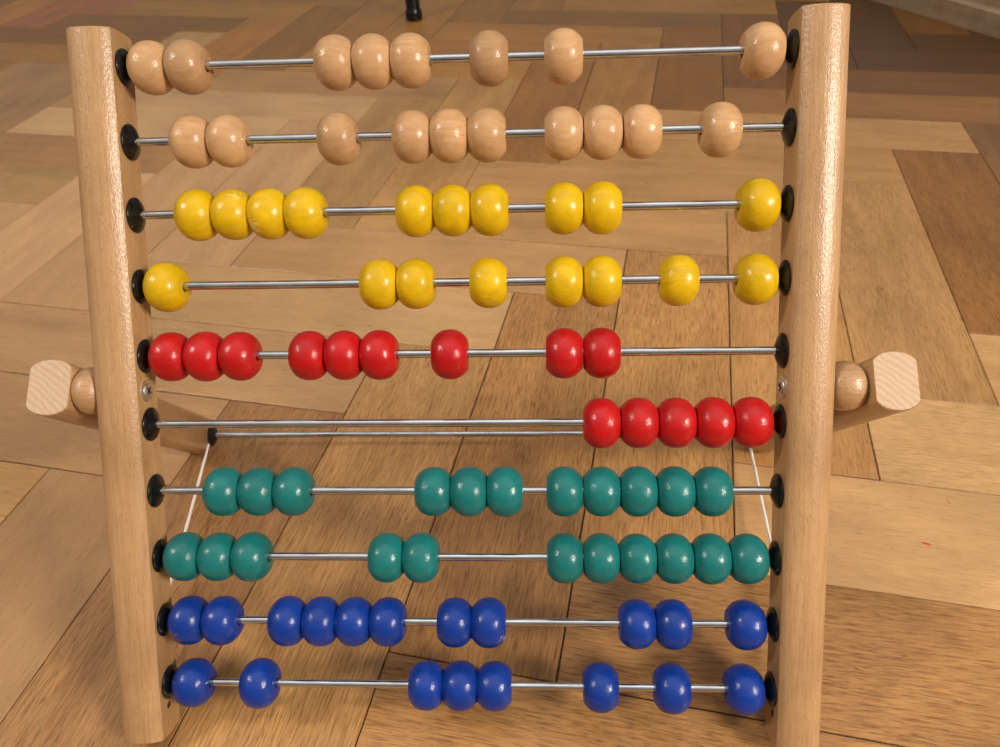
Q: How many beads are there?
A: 91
